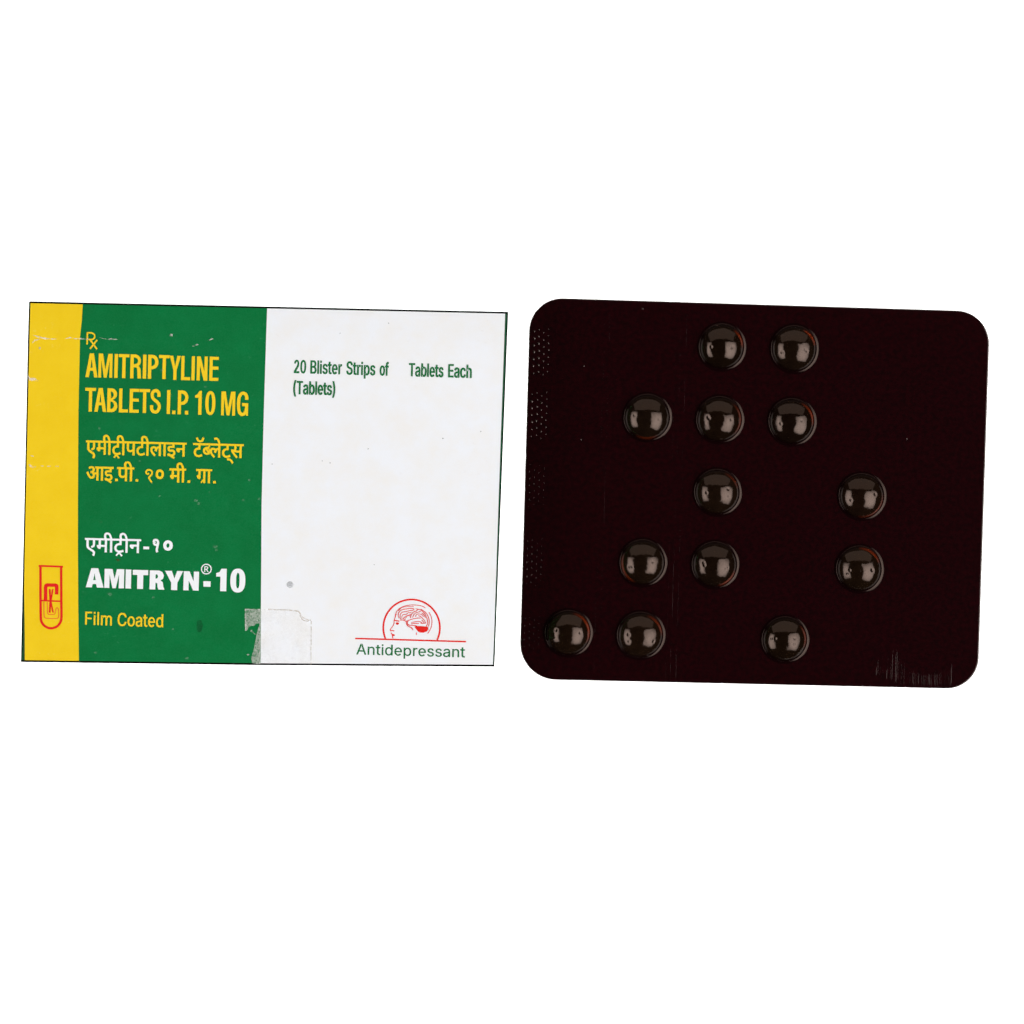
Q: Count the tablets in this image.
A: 13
